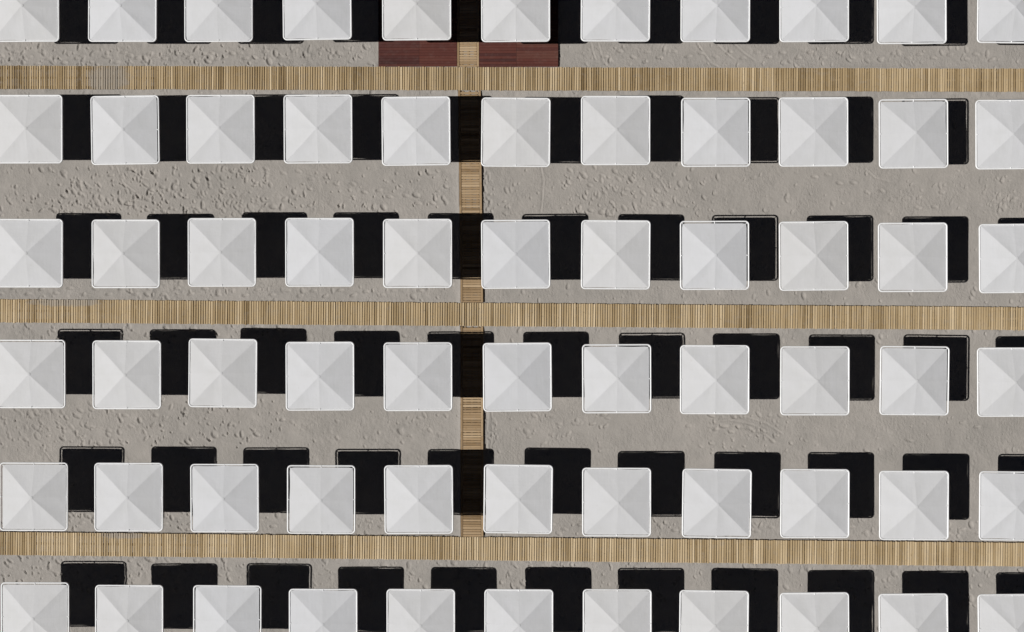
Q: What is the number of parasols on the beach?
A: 66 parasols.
